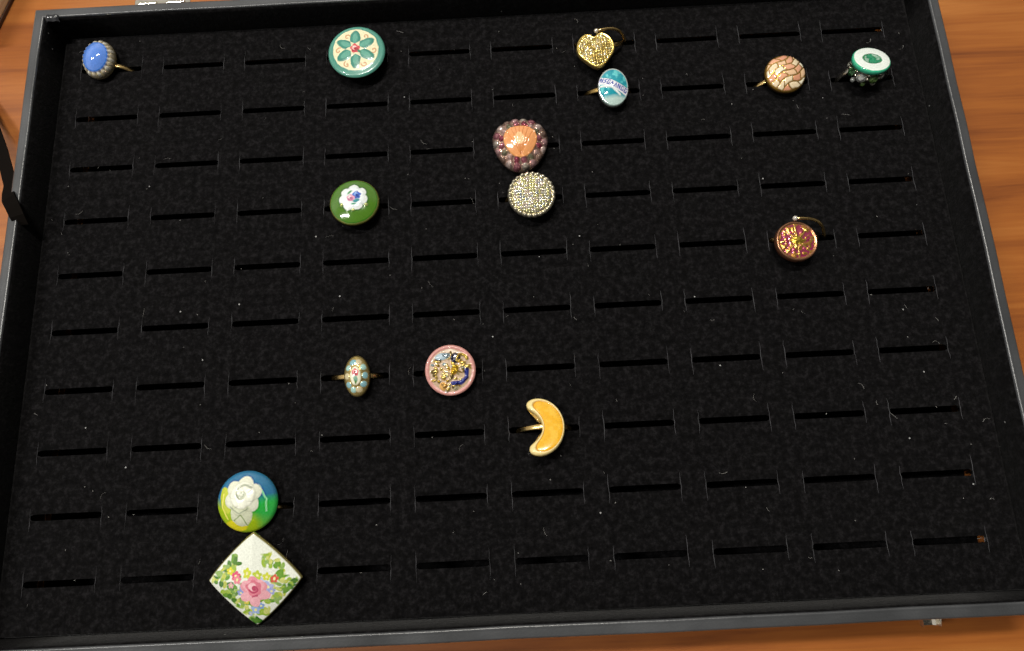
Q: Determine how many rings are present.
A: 15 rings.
